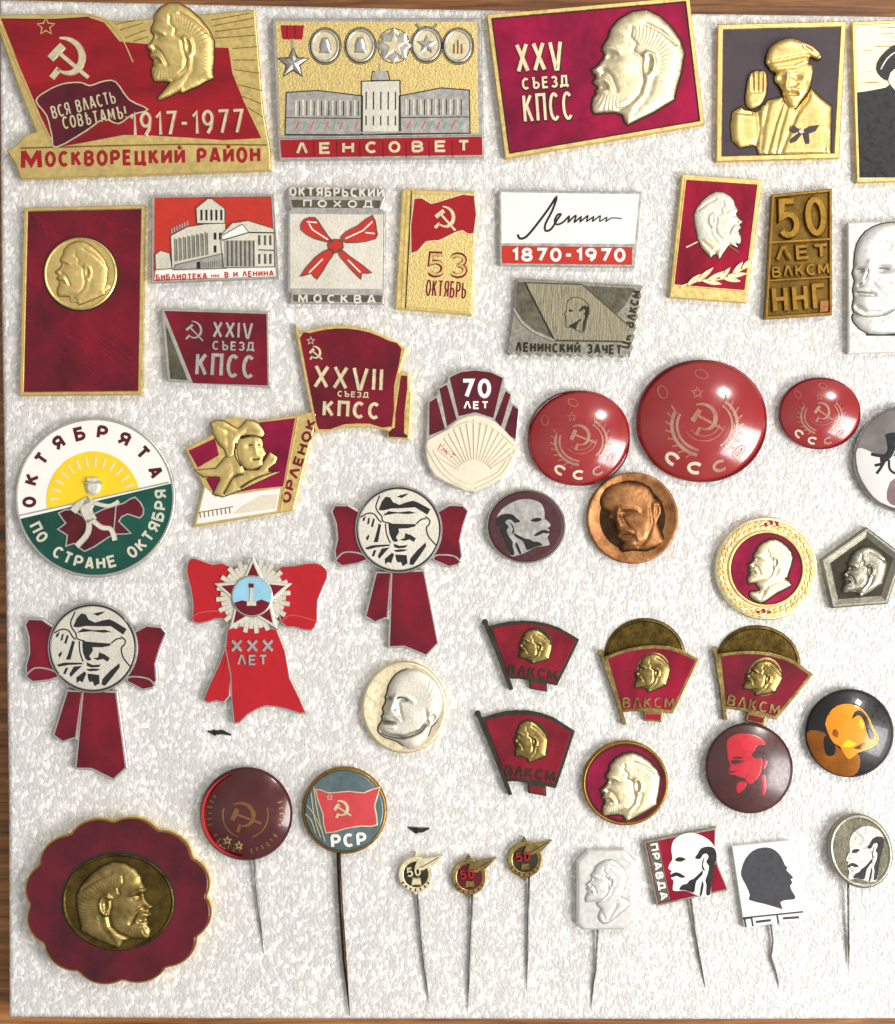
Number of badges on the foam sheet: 48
